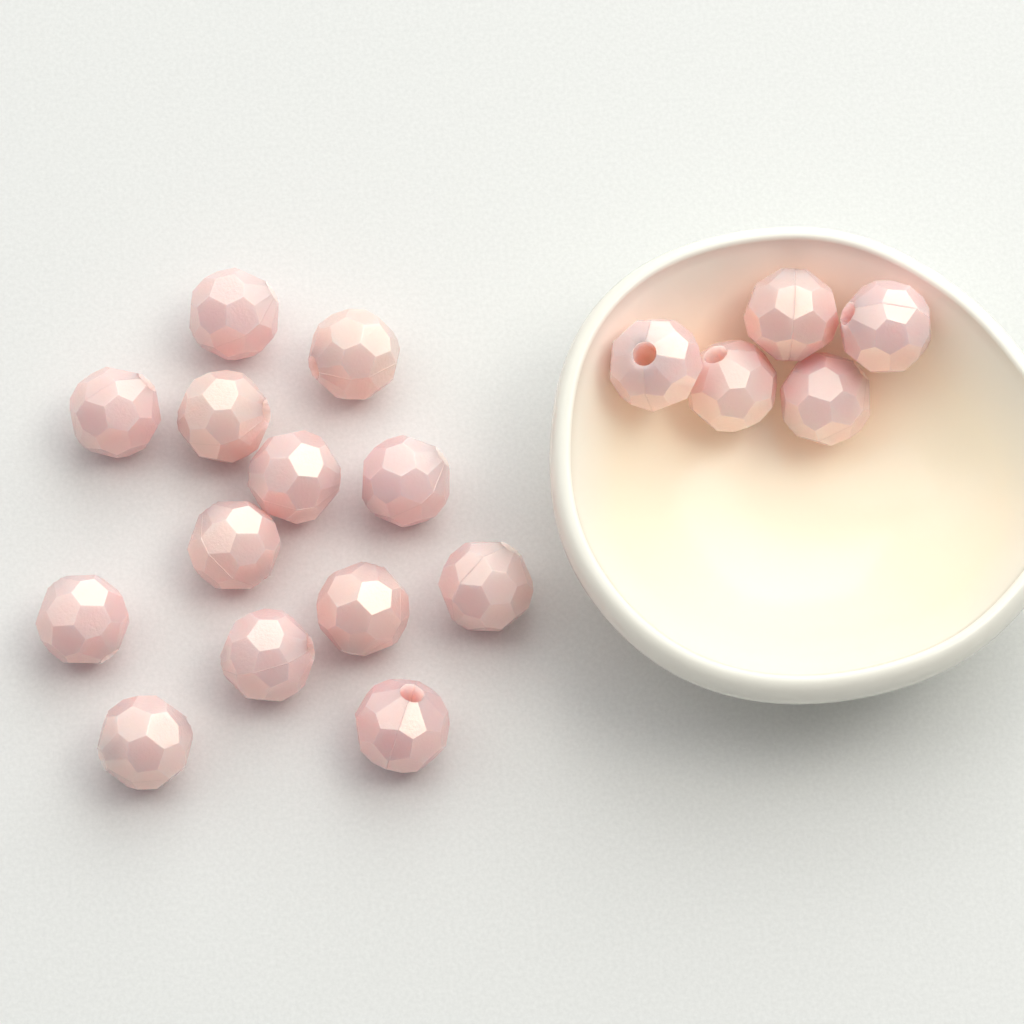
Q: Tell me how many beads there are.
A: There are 18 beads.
